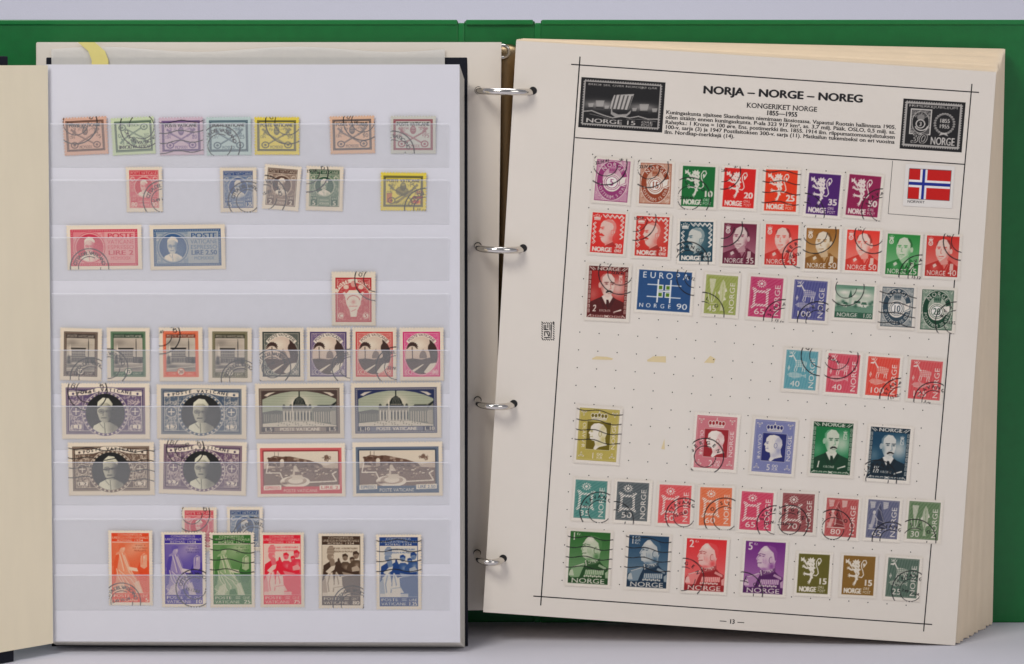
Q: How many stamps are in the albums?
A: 88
